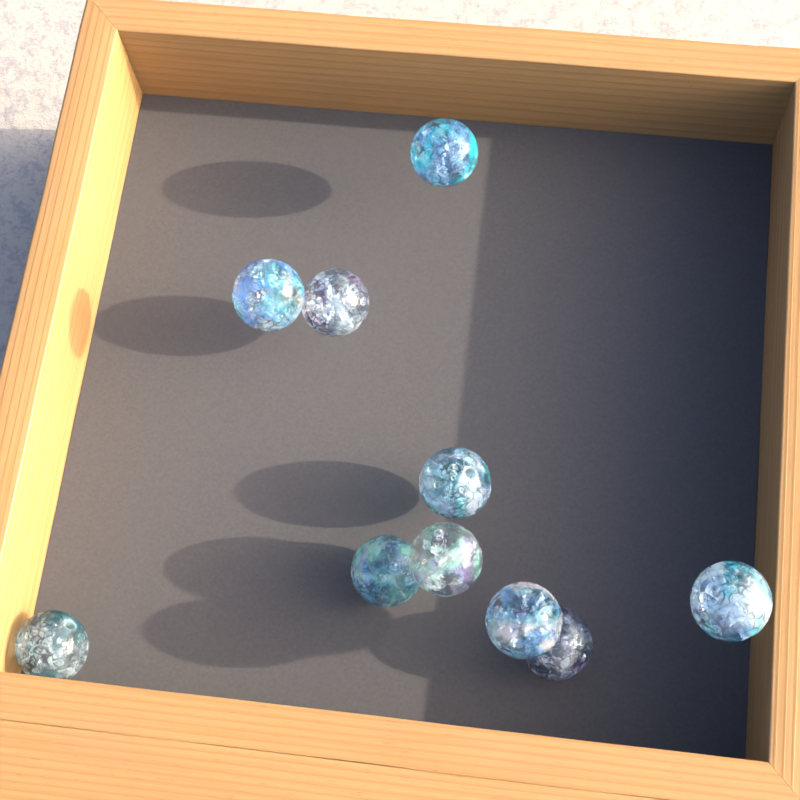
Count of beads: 10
